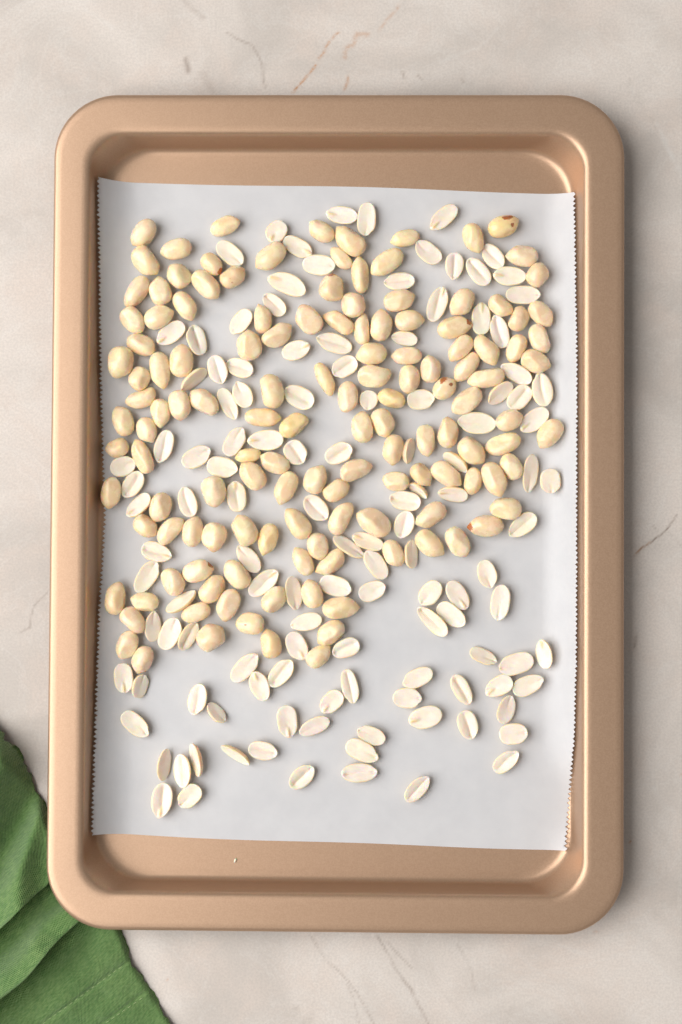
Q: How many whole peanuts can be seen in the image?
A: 135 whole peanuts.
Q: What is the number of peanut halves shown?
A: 123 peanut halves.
